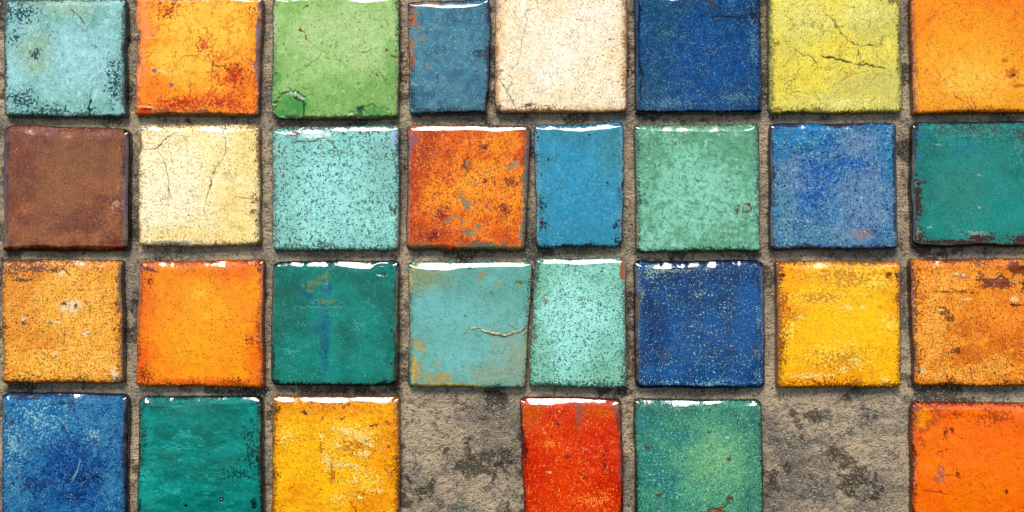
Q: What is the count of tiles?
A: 30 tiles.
